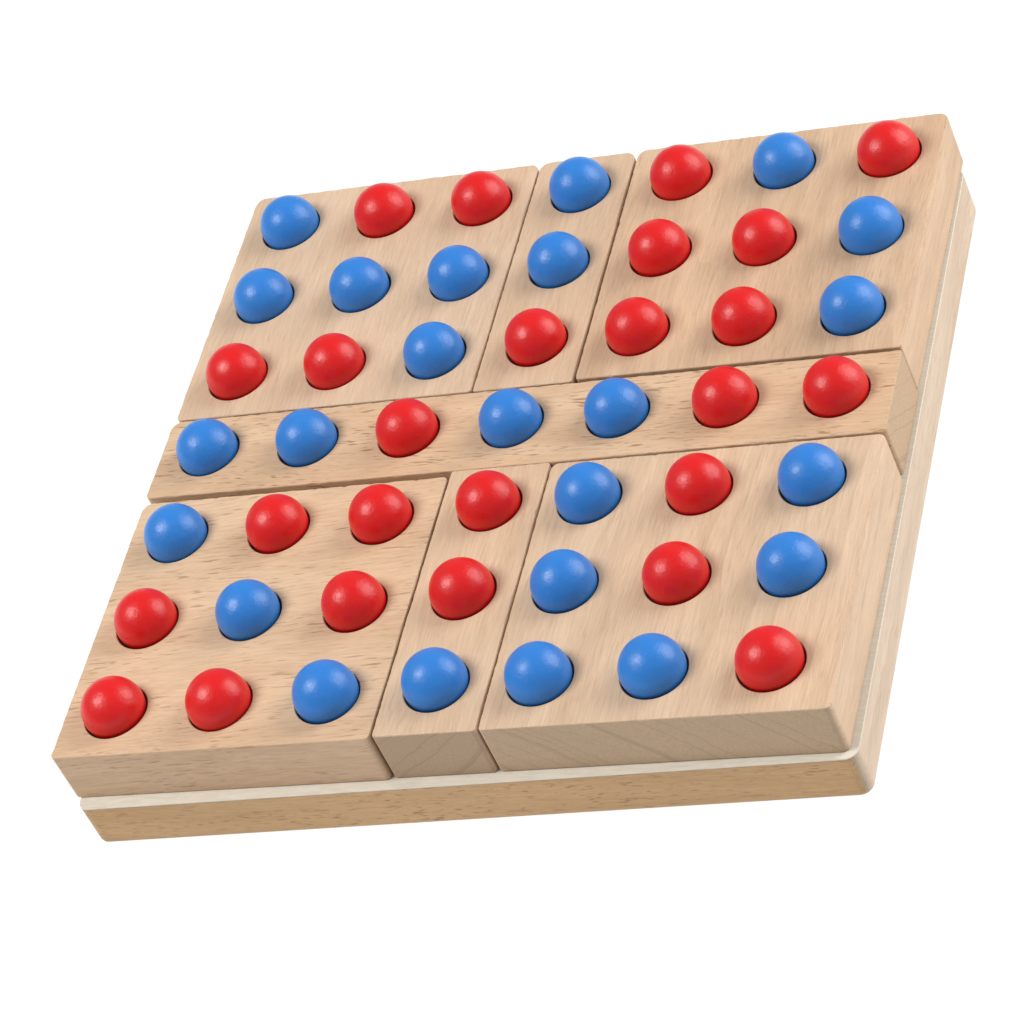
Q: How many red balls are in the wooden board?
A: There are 25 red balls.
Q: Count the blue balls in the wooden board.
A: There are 24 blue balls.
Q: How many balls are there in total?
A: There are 49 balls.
